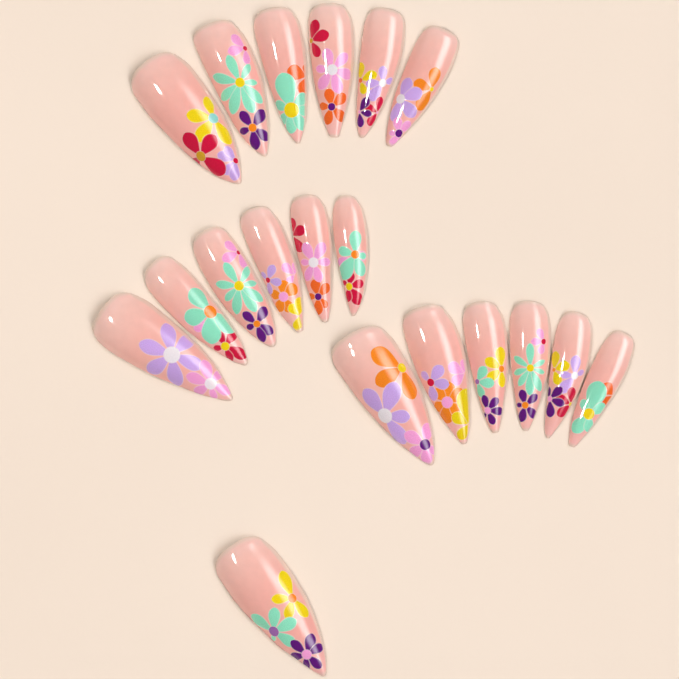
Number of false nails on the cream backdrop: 19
